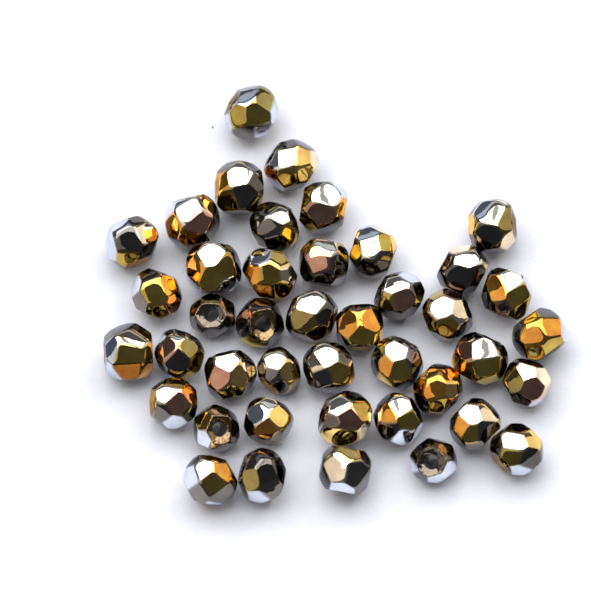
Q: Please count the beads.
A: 42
